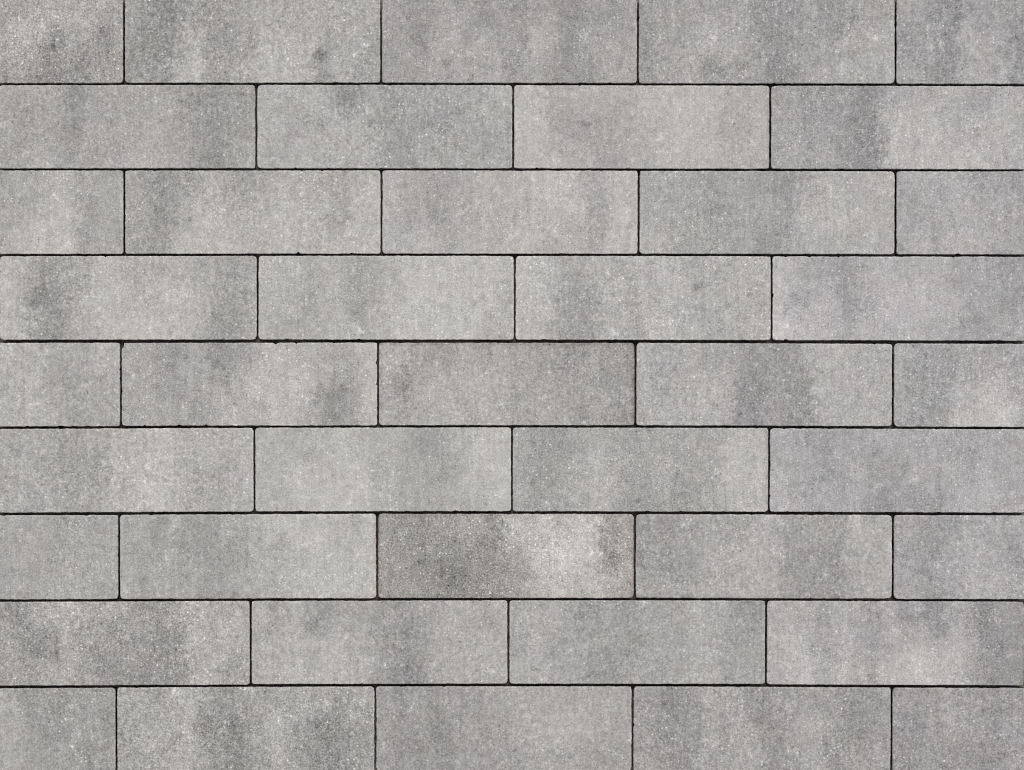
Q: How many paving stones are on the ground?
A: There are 41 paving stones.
